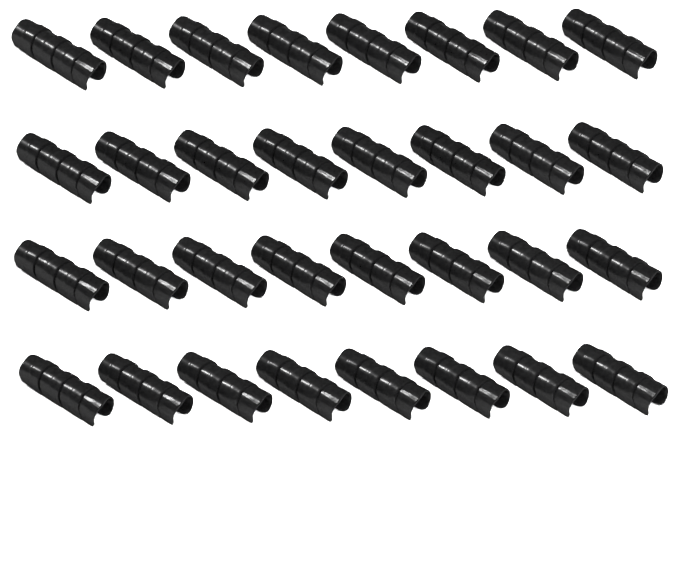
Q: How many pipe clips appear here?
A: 32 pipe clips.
